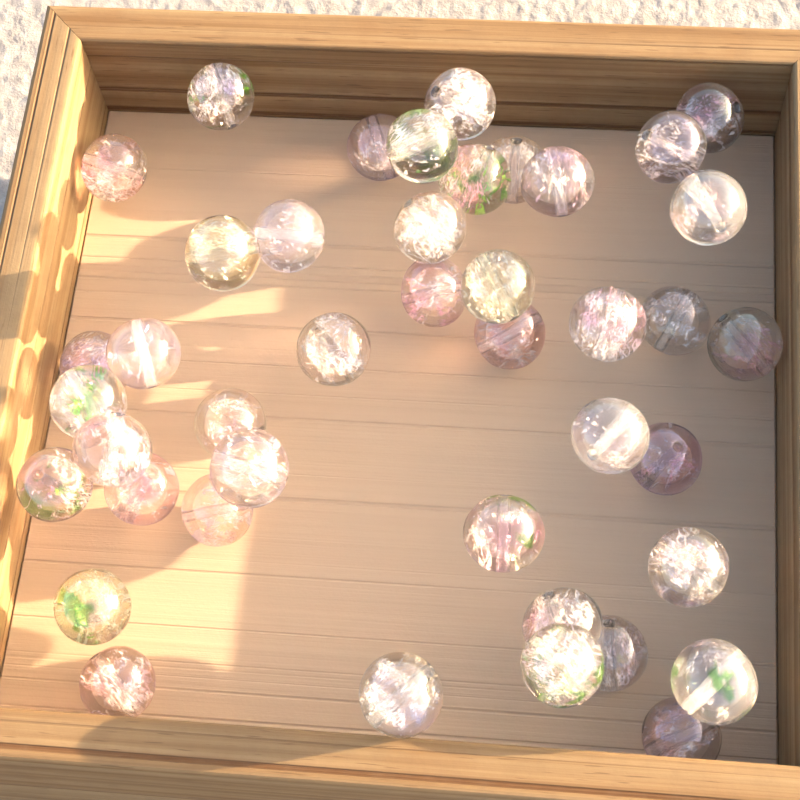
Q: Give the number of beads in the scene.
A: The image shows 42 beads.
